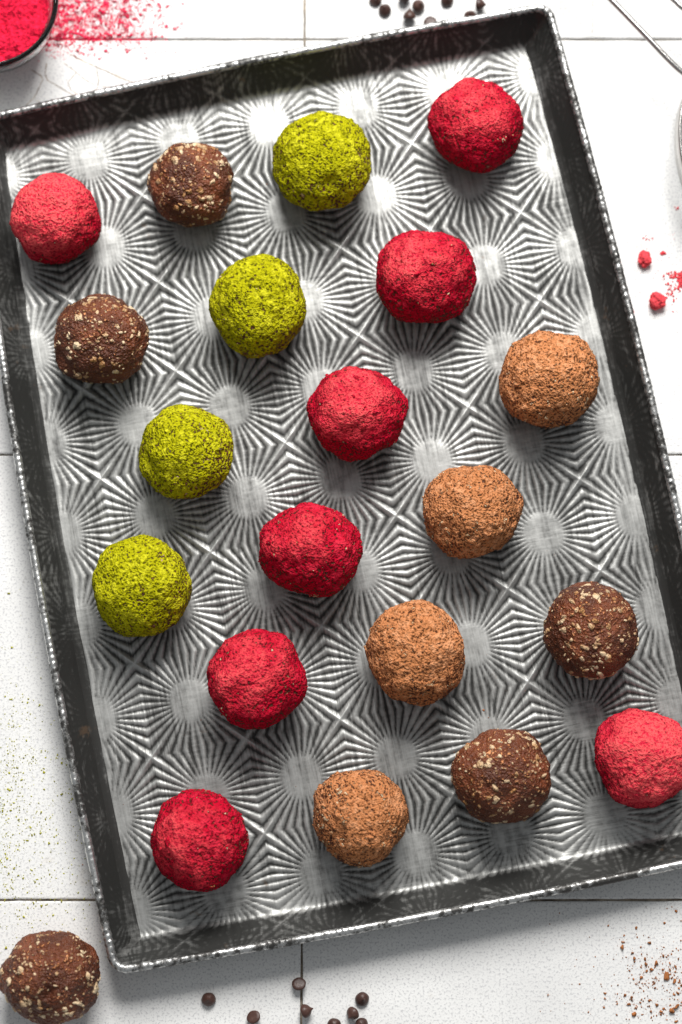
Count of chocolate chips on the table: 17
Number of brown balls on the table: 9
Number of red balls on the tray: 8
